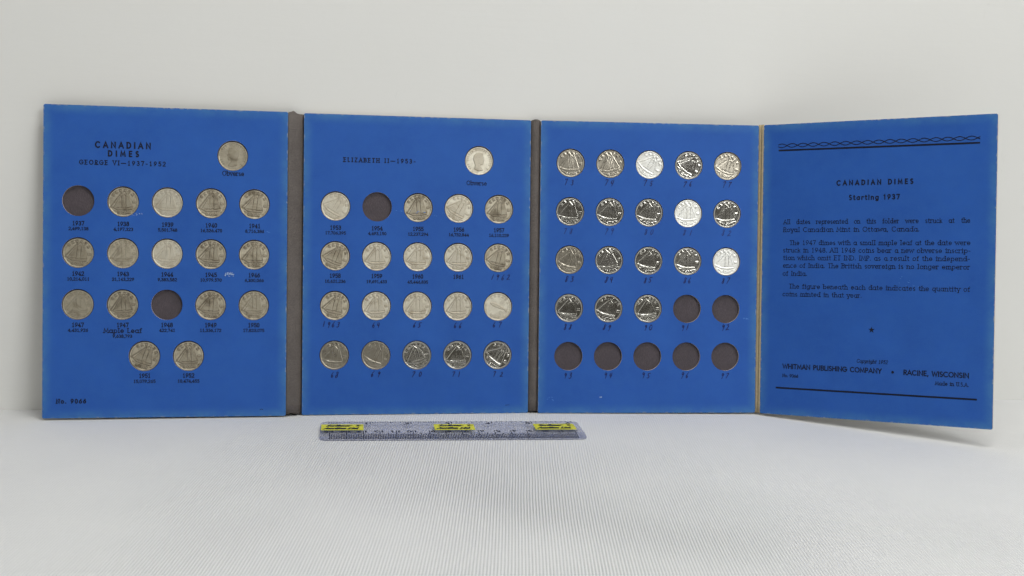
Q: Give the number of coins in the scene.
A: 54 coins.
